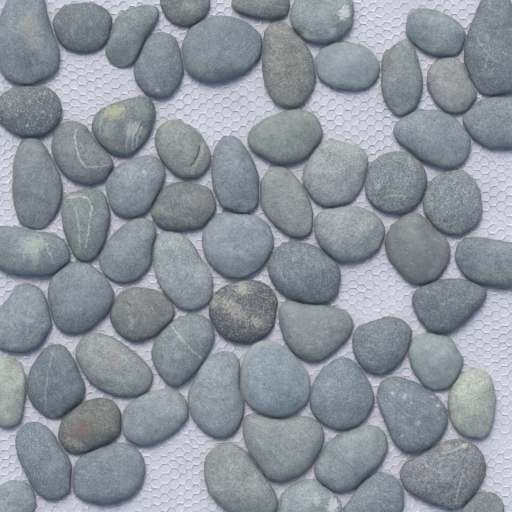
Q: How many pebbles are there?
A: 67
